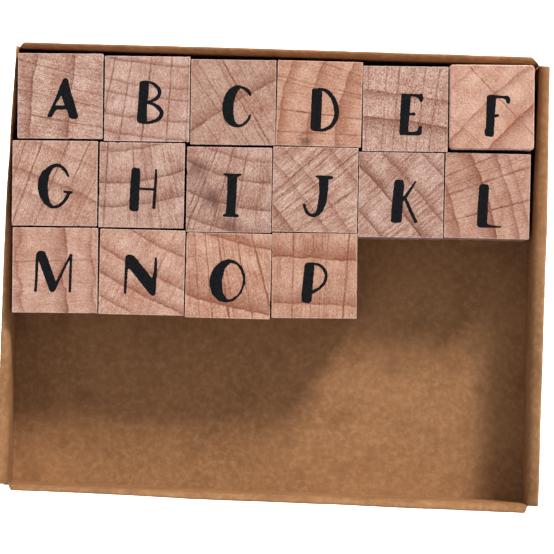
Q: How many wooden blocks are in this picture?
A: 16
